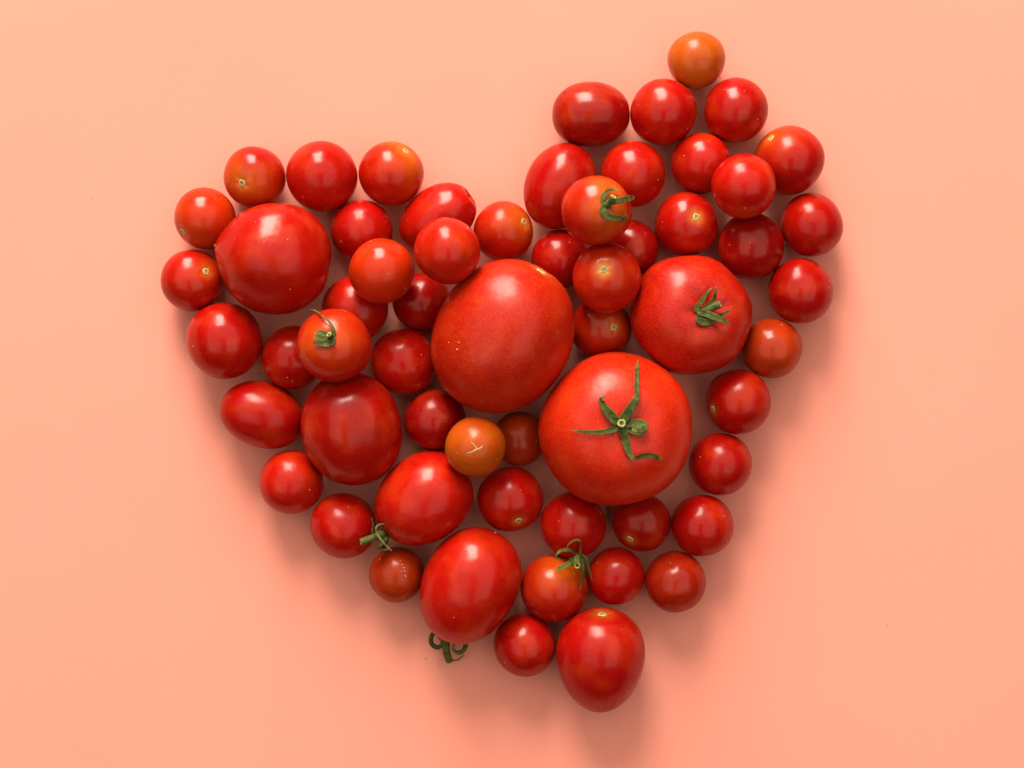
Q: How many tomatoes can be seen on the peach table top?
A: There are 60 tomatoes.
